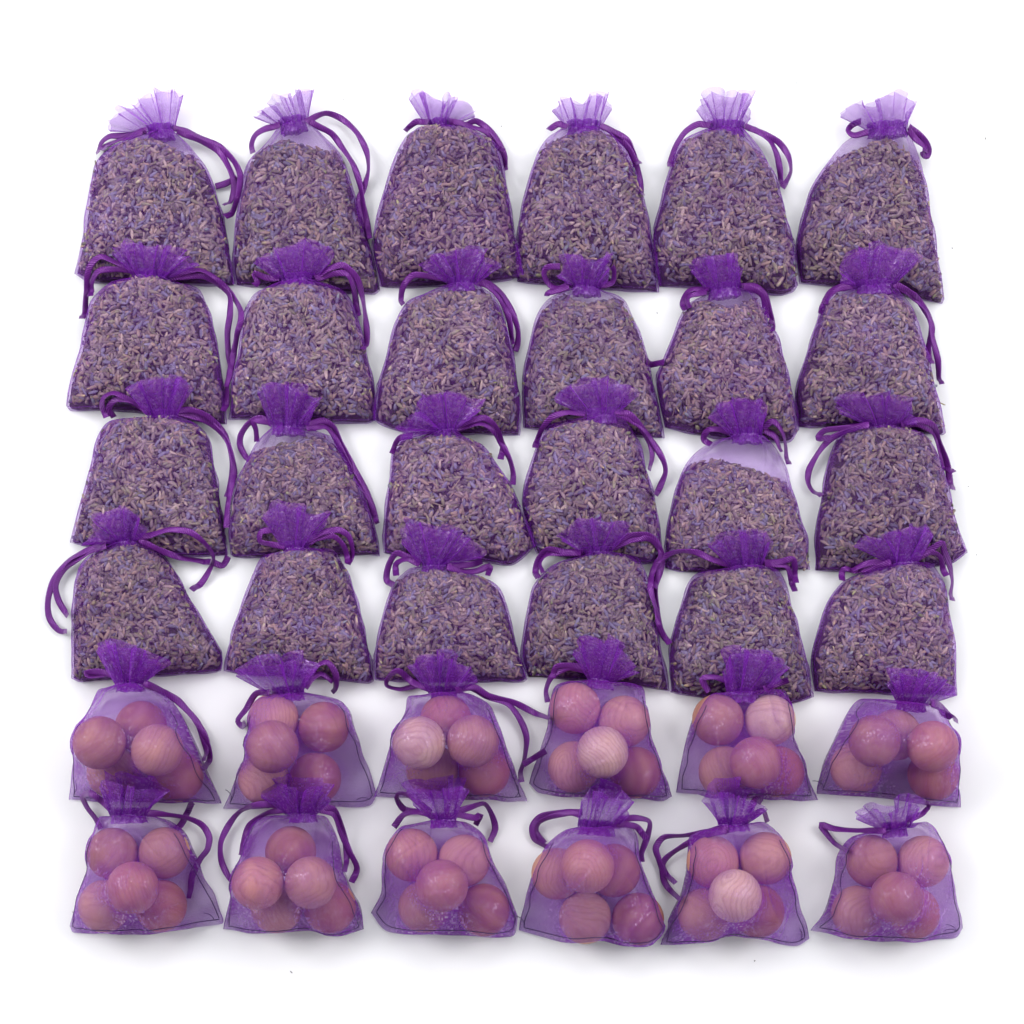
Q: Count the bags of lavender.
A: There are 24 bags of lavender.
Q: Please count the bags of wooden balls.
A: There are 12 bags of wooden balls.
